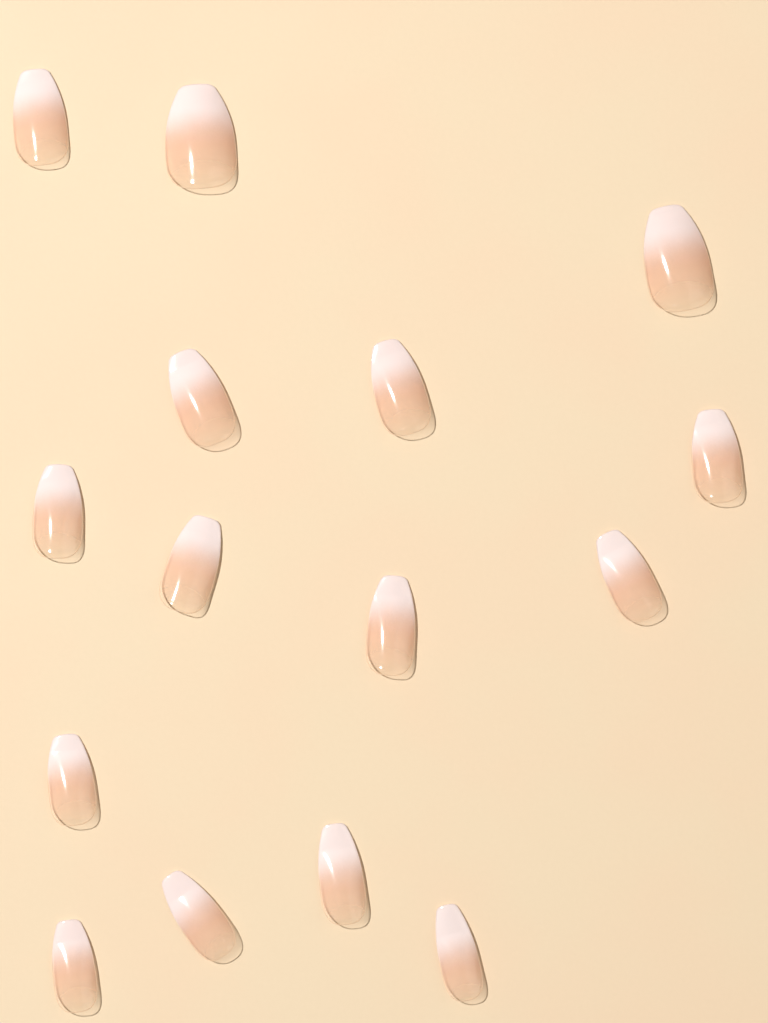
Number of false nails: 15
